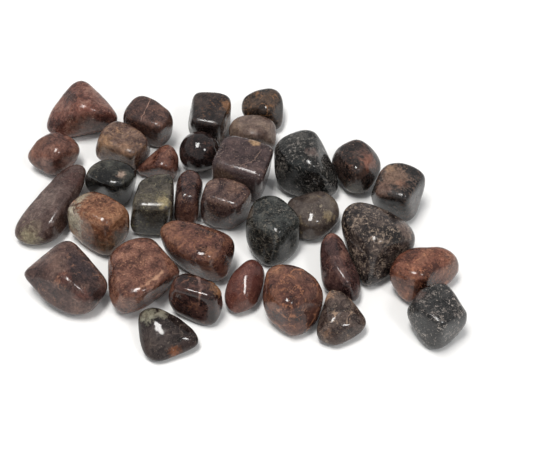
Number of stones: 33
